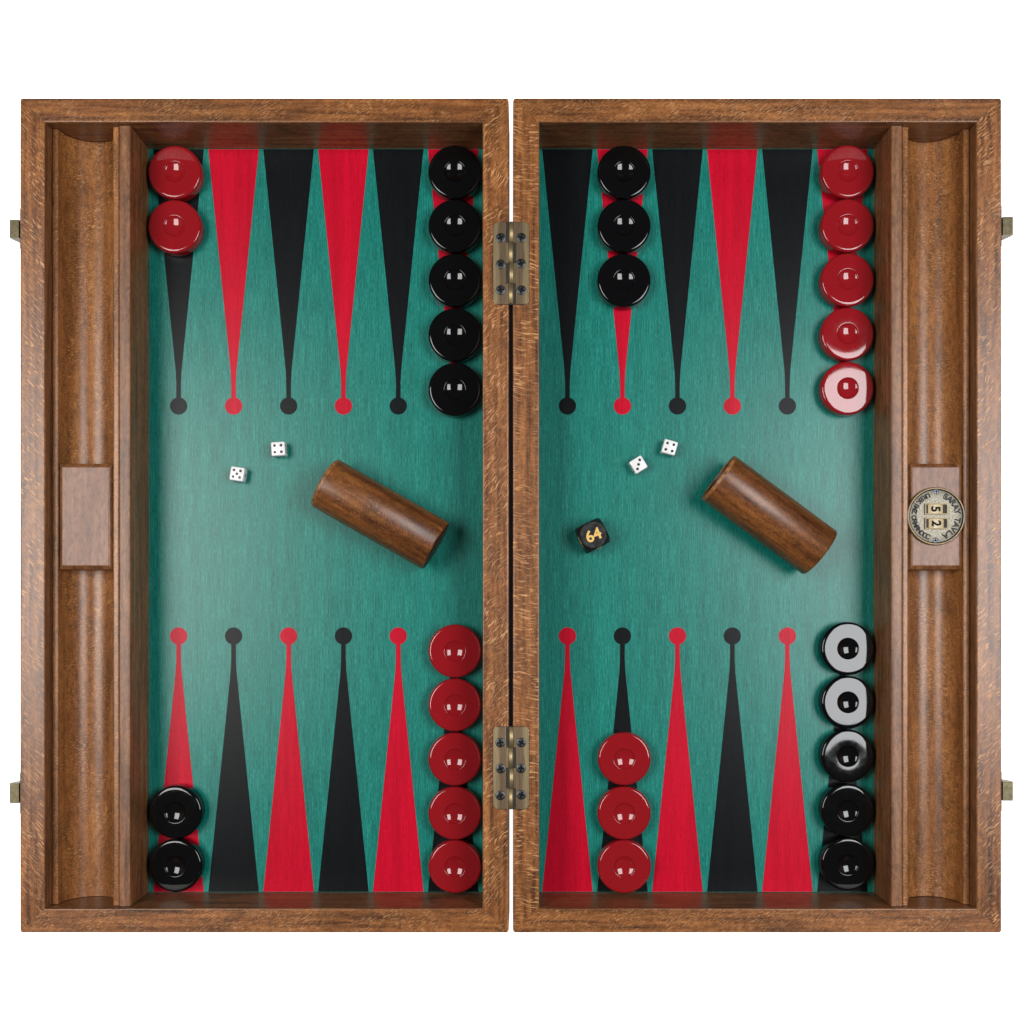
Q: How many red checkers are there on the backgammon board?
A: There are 15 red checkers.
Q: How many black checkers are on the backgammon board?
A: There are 15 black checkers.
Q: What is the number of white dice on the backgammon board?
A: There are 4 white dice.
